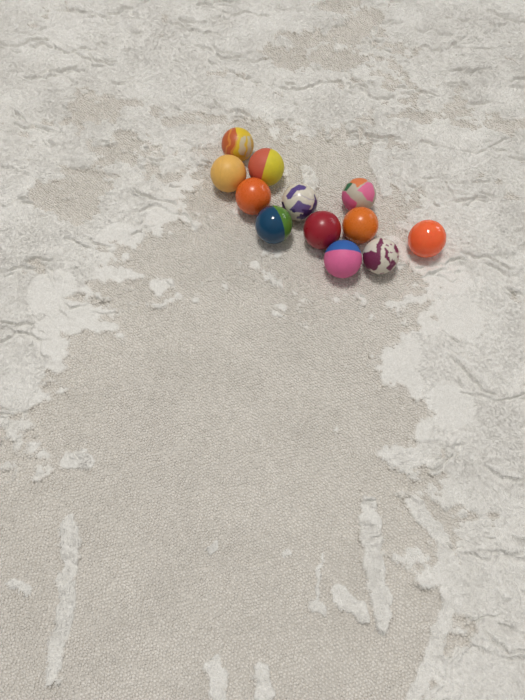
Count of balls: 12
